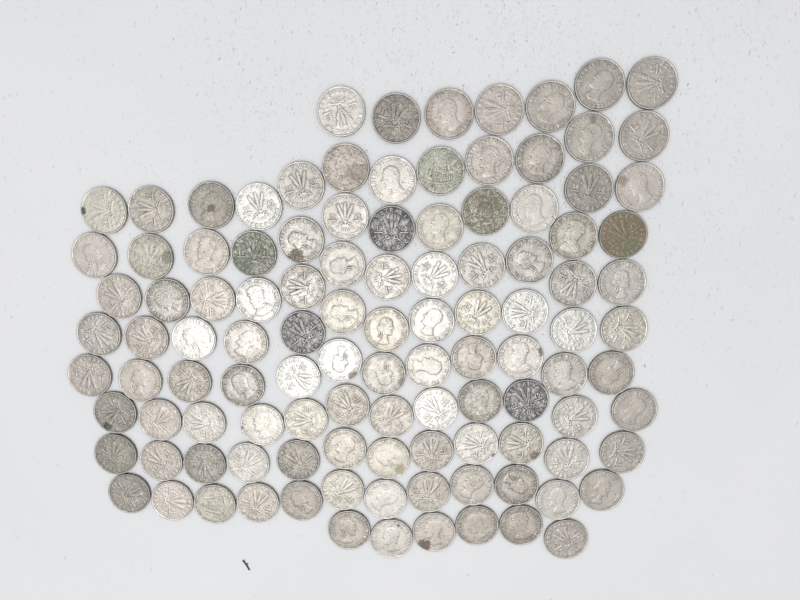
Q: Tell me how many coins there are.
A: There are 111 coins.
